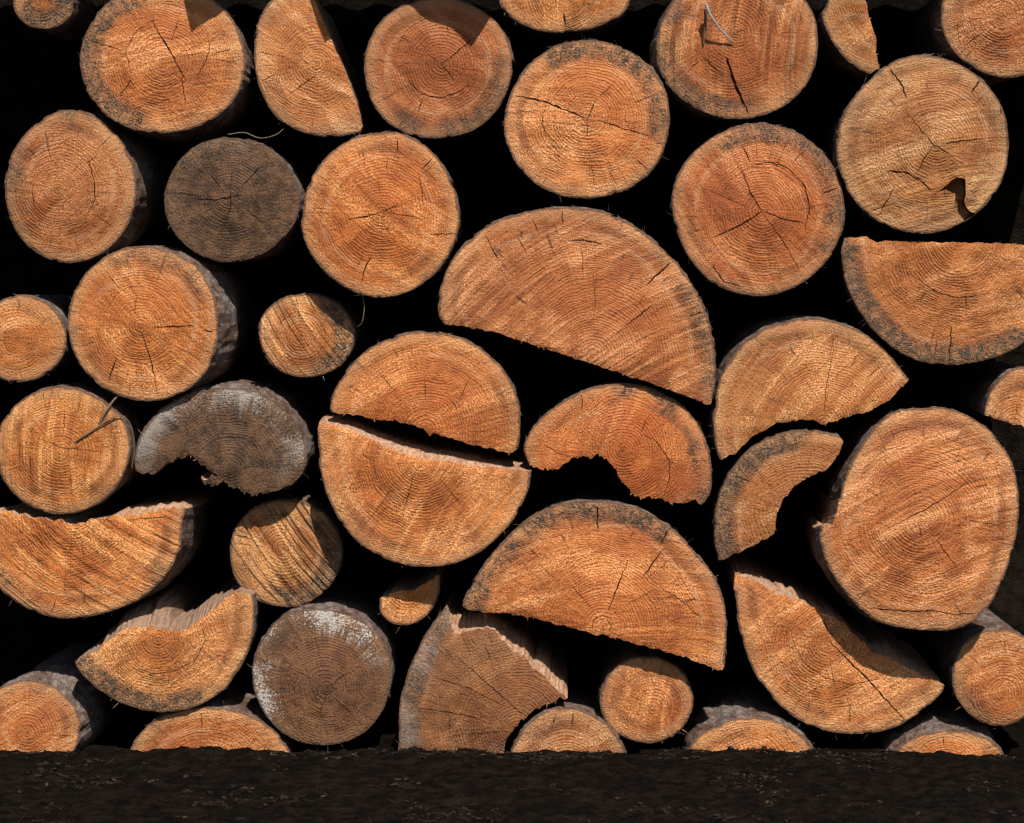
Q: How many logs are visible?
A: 43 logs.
